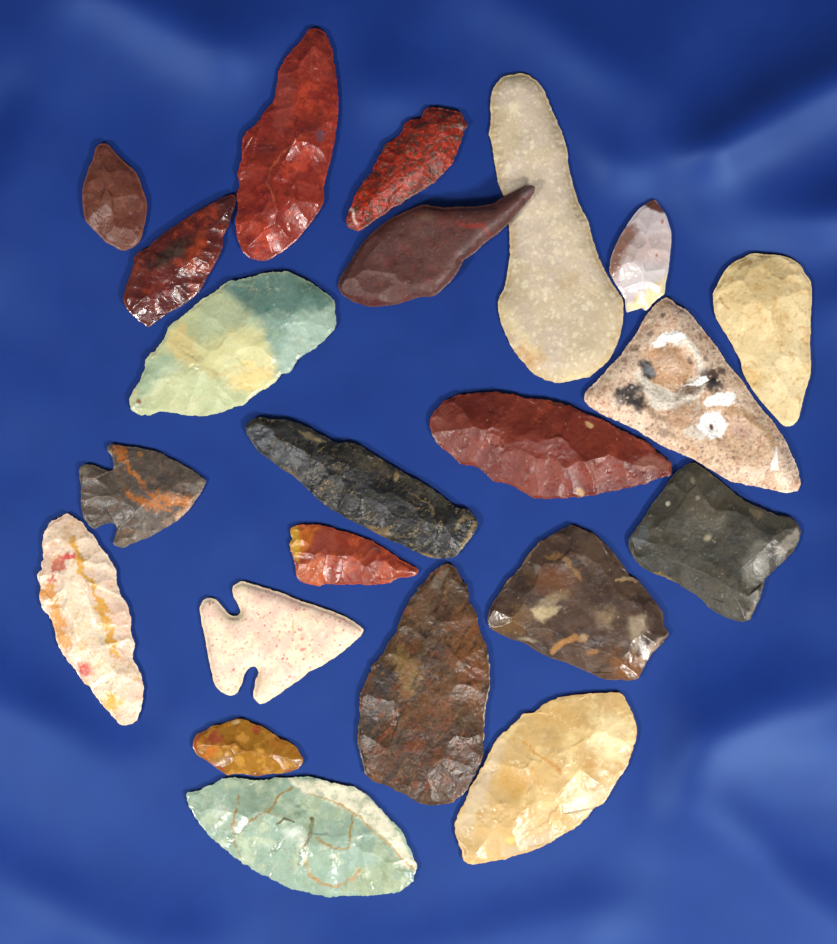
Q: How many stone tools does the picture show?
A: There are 22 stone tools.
